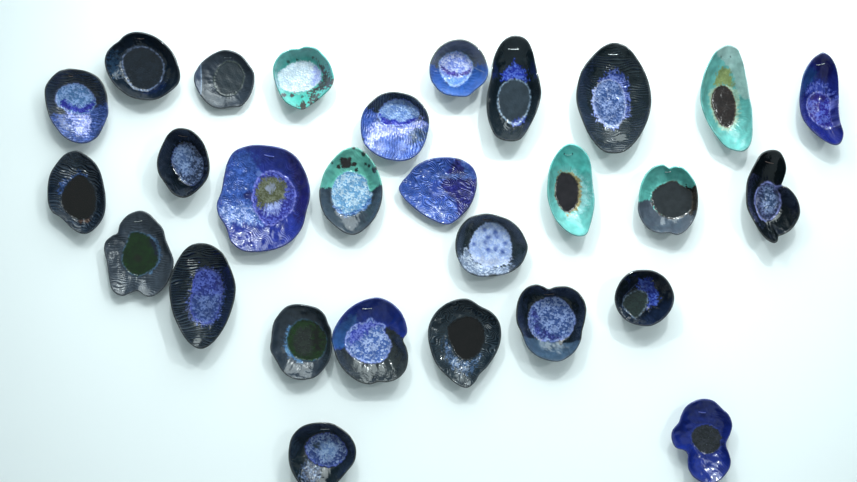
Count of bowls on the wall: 28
